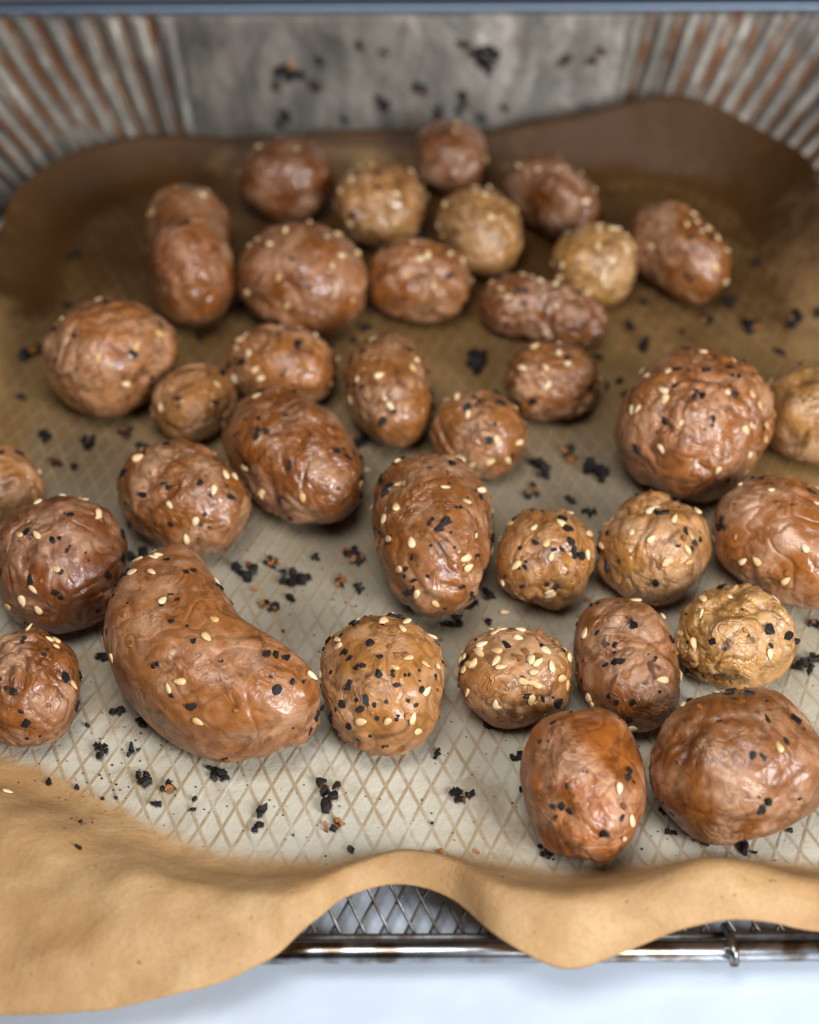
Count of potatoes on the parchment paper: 35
